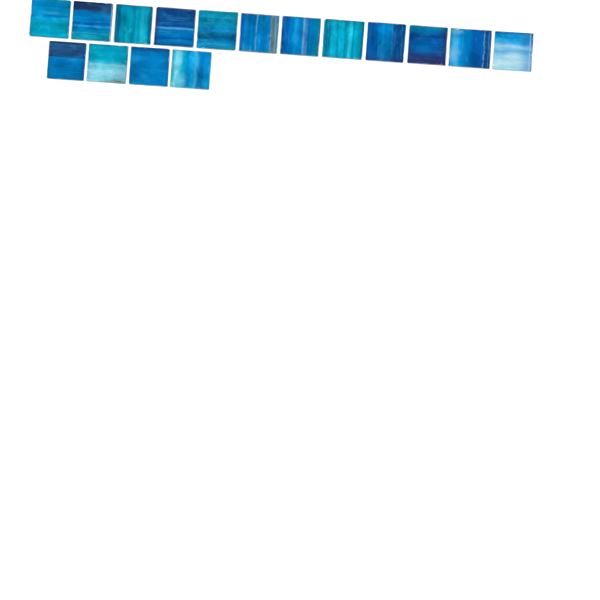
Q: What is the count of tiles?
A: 16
